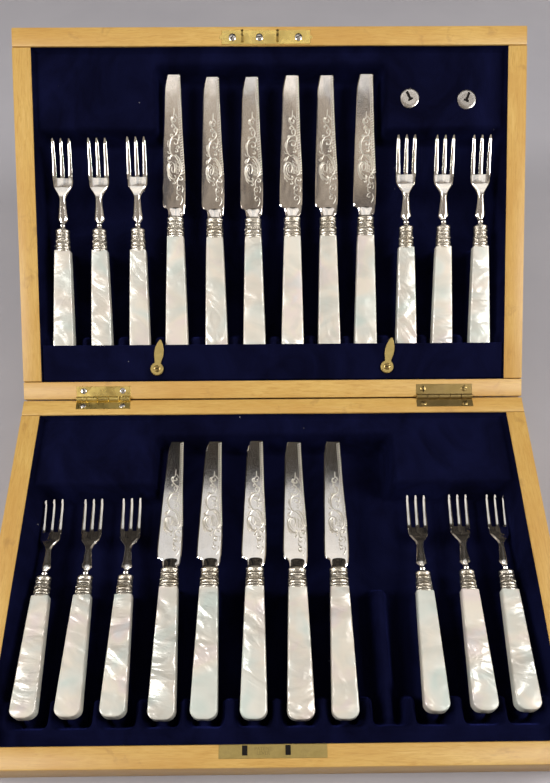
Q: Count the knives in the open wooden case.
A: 11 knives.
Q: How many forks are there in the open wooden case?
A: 12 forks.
